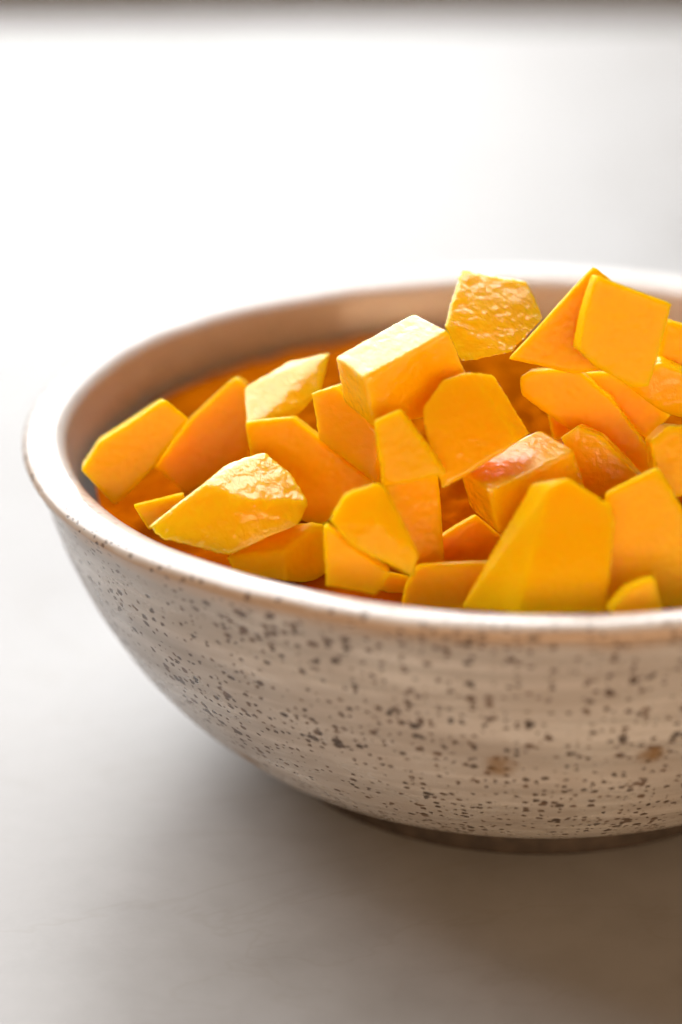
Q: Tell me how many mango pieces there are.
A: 31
